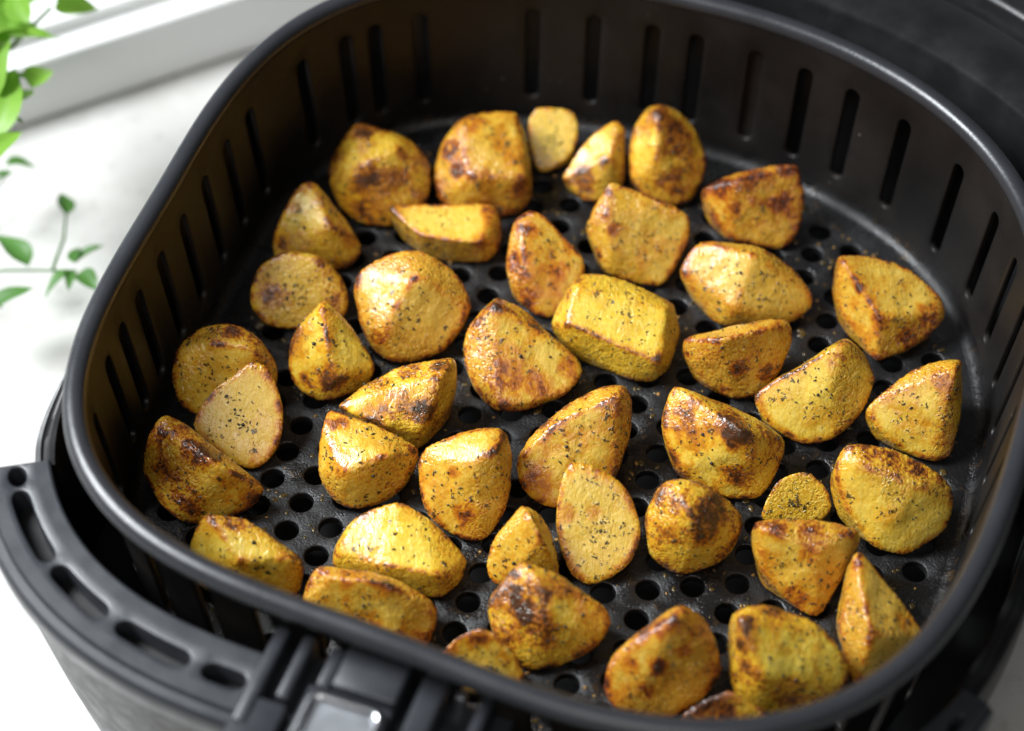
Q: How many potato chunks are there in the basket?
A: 43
